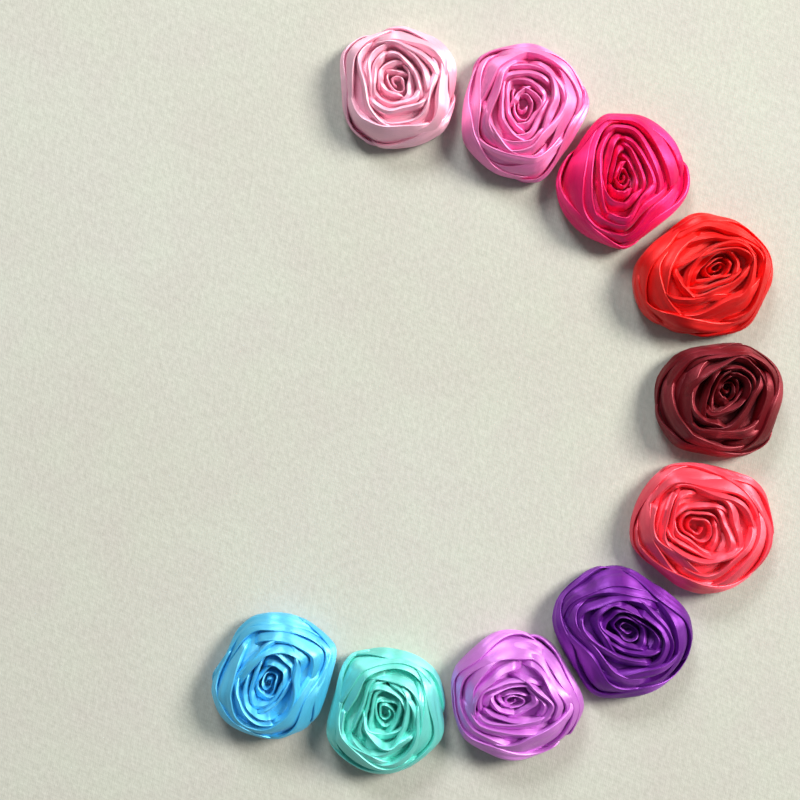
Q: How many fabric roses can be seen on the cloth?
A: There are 10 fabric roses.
